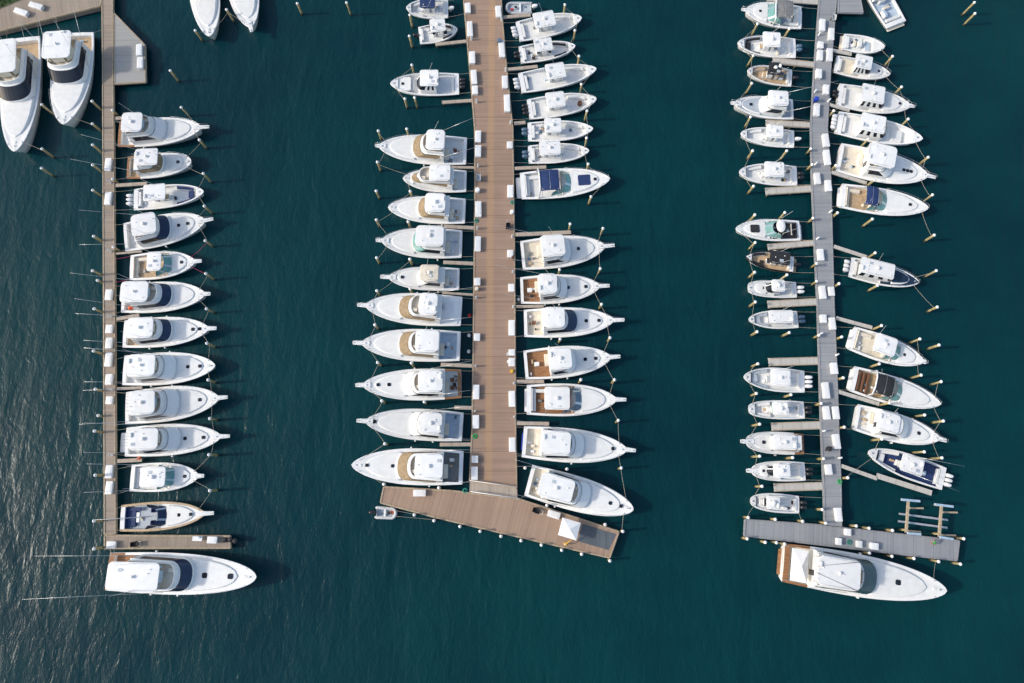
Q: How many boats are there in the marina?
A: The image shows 74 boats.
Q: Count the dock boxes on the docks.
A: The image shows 74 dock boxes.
